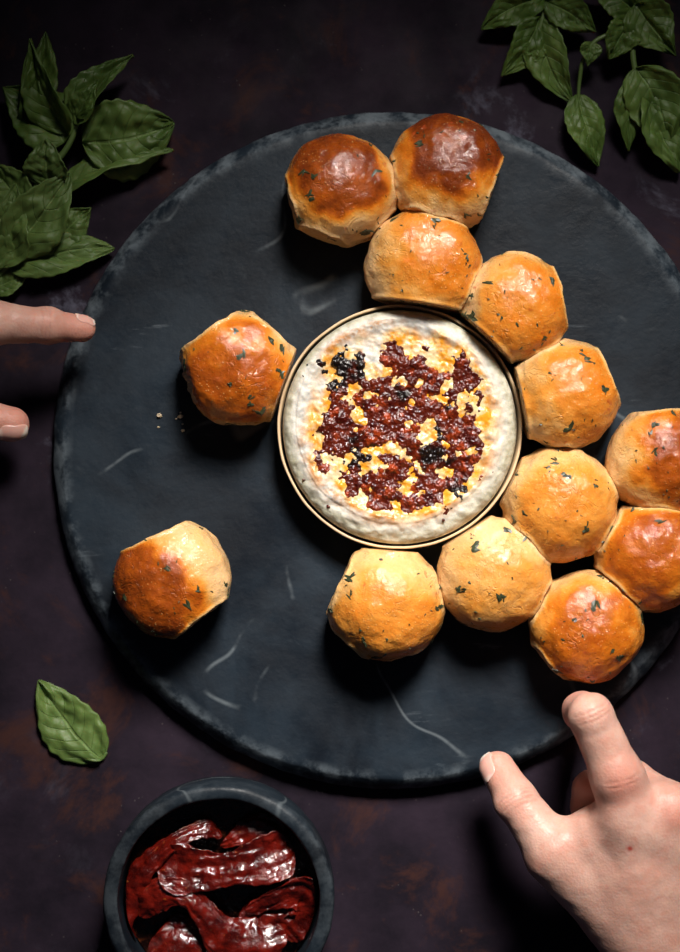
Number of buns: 13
